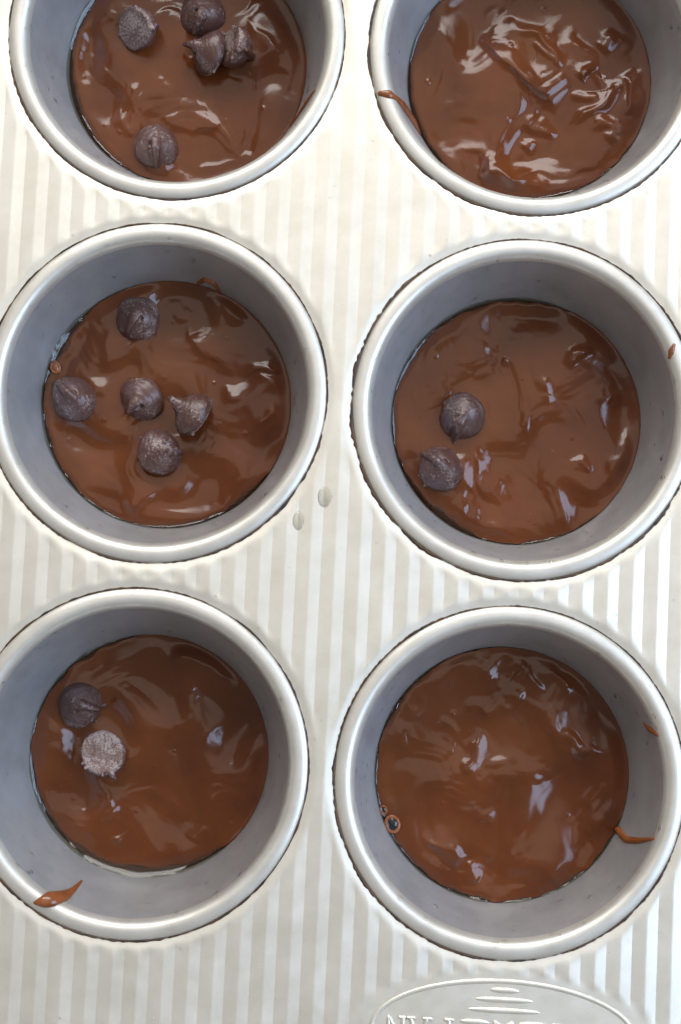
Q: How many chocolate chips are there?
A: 14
